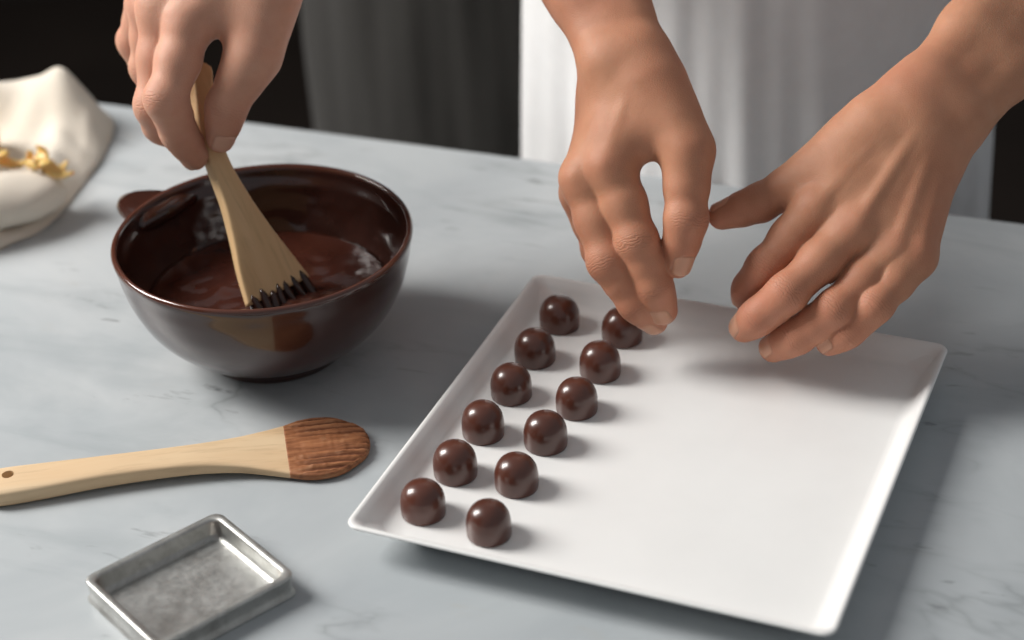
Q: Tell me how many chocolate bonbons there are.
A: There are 12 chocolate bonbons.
